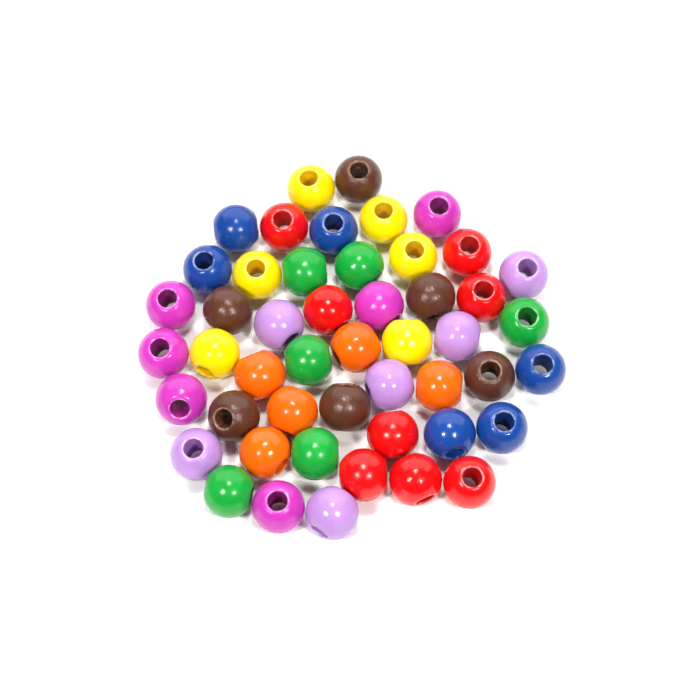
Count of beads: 49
